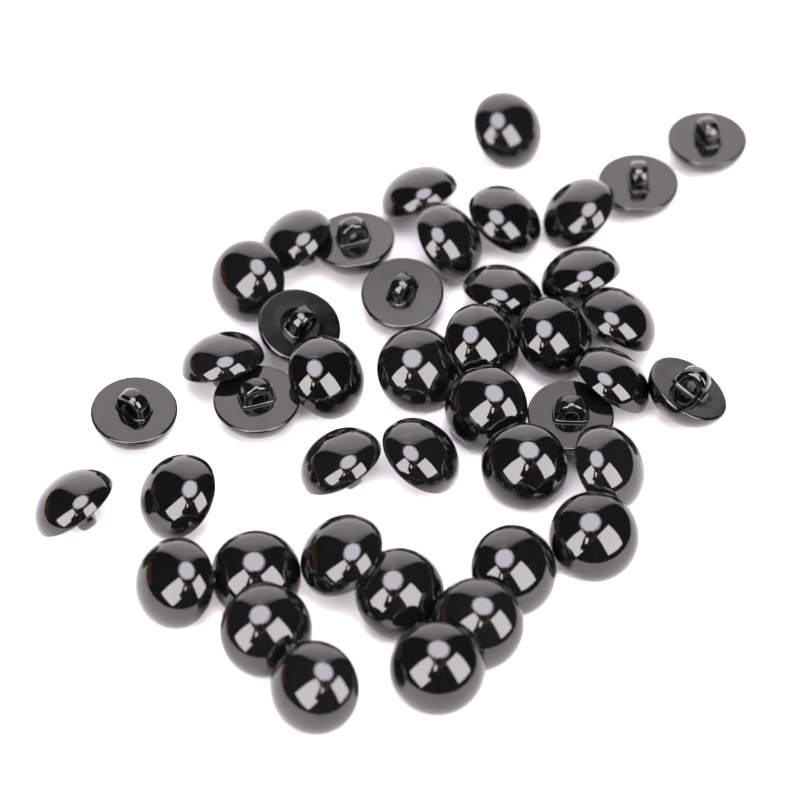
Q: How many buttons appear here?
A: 42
